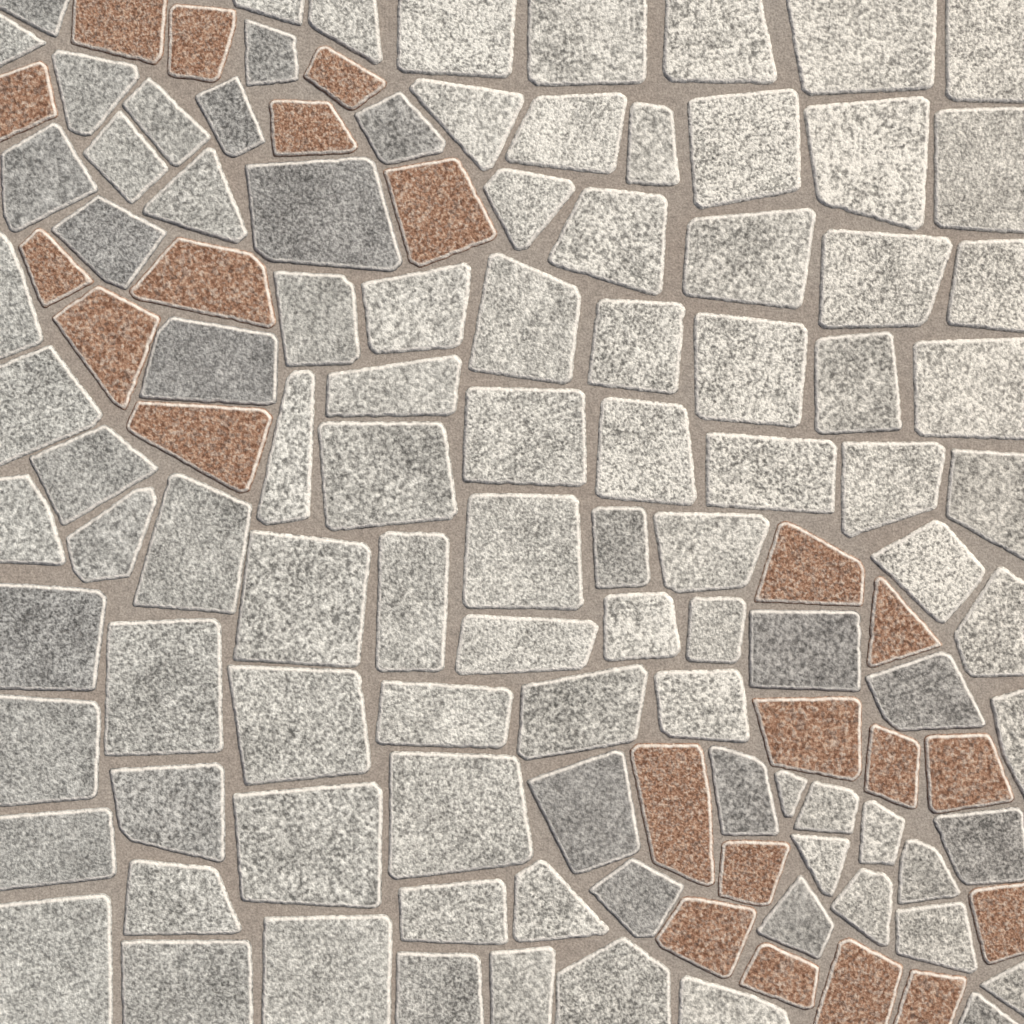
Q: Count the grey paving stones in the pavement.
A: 100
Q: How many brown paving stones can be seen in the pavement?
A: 22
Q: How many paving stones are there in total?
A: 122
